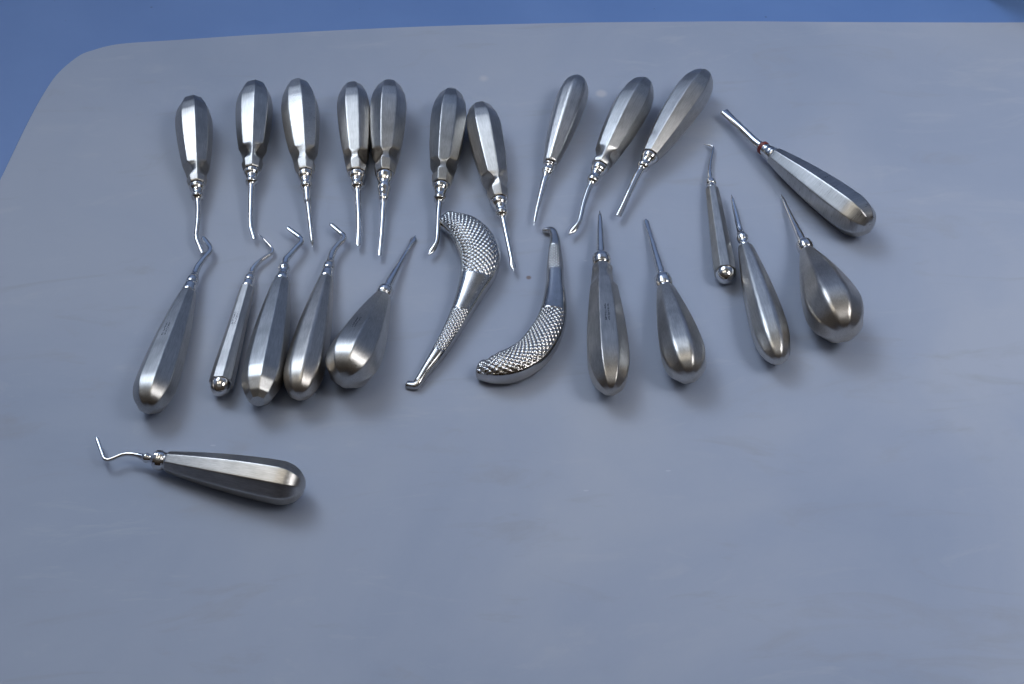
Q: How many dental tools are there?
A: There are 24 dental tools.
